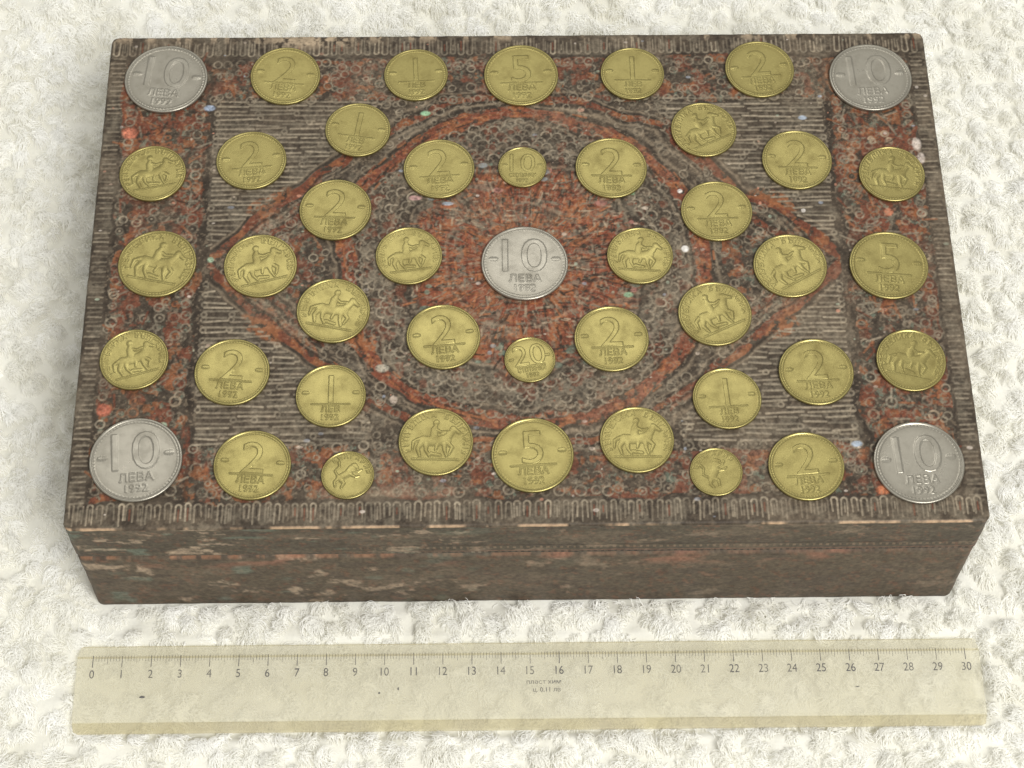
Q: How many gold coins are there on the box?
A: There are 40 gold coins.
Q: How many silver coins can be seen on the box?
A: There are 5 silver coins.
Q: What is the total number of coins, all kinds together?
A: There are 45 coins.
